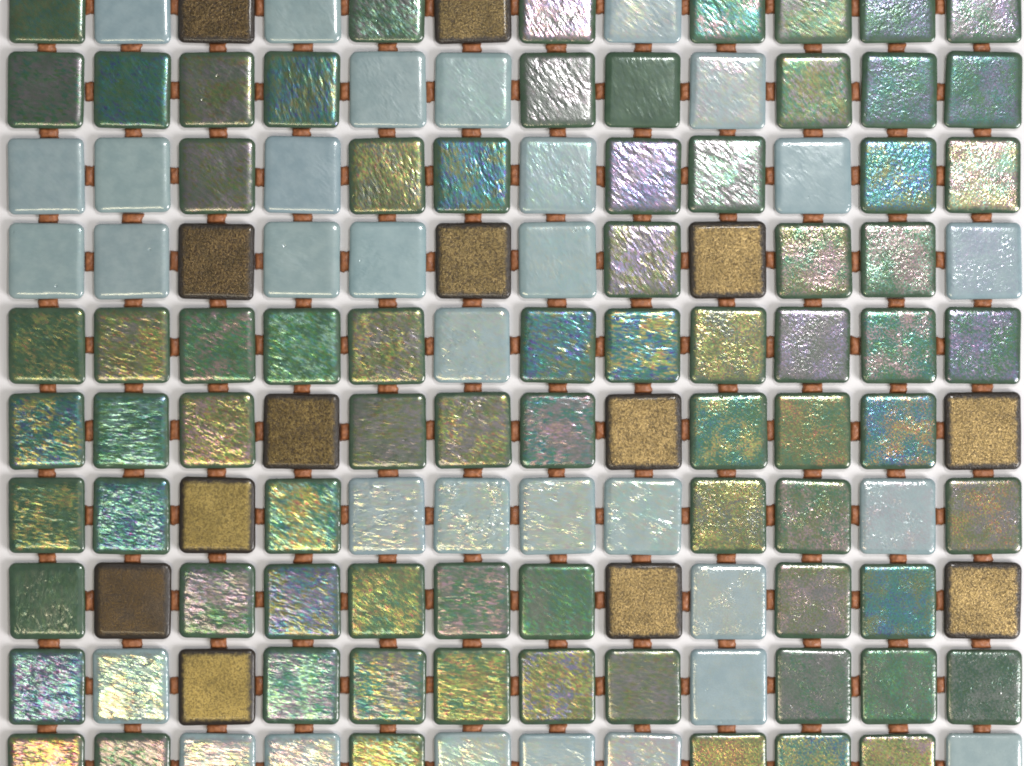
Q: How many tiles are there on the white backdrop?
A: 120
